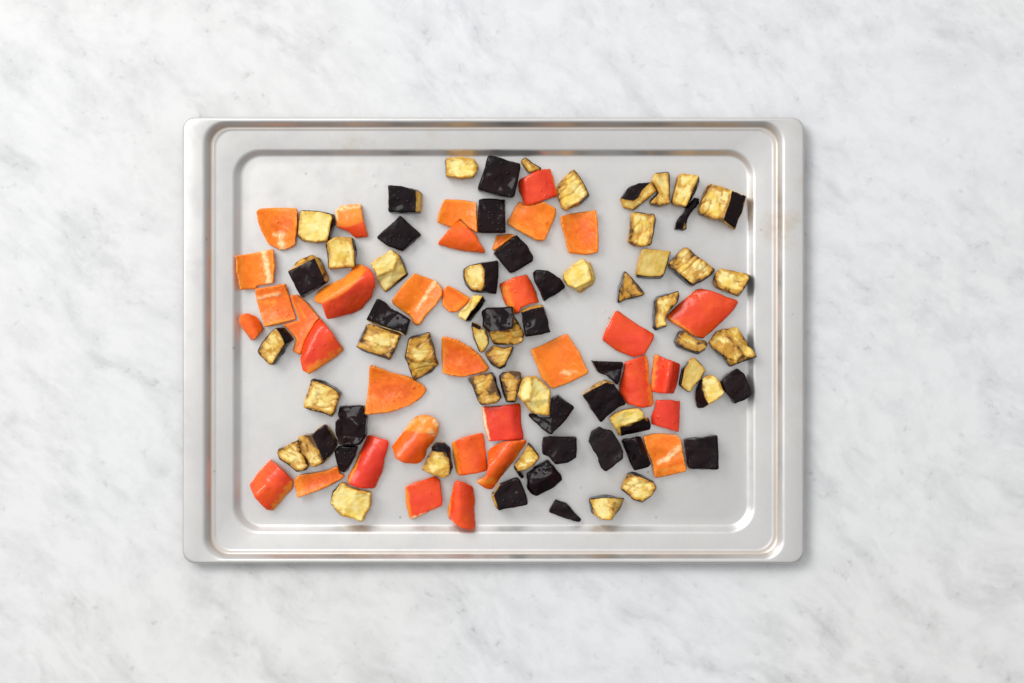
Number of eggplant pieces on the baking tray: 64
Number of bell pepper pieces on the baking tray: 35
